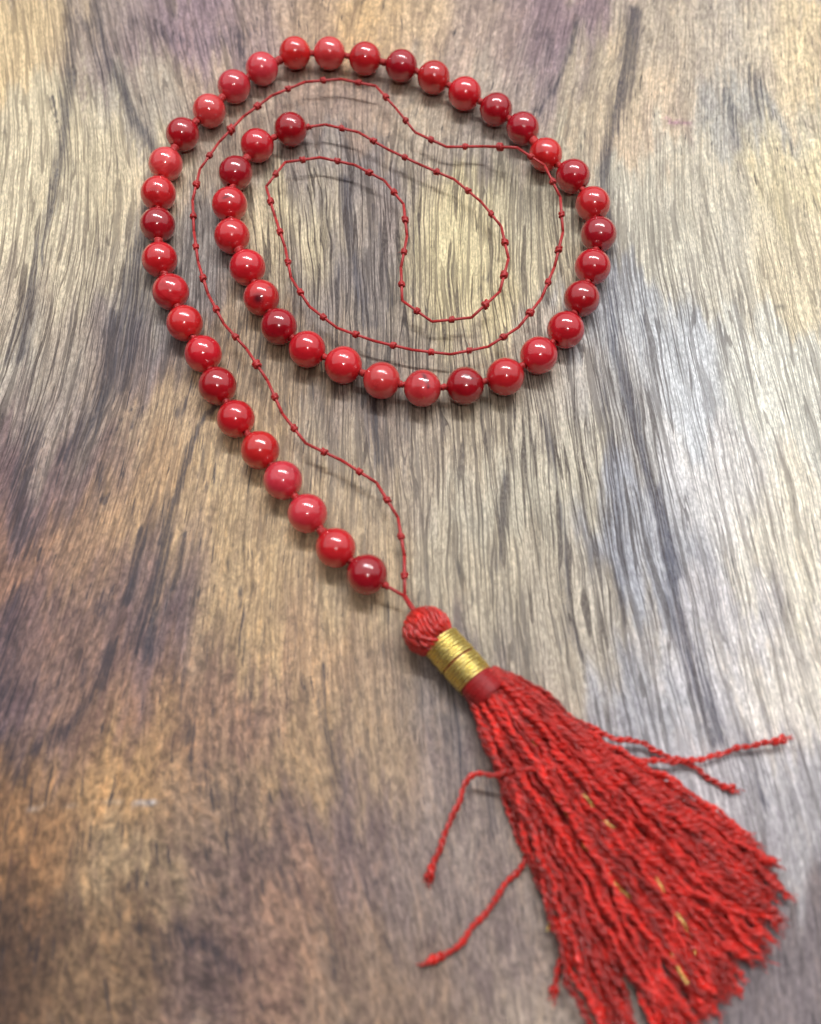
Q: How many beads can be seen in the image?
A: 48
